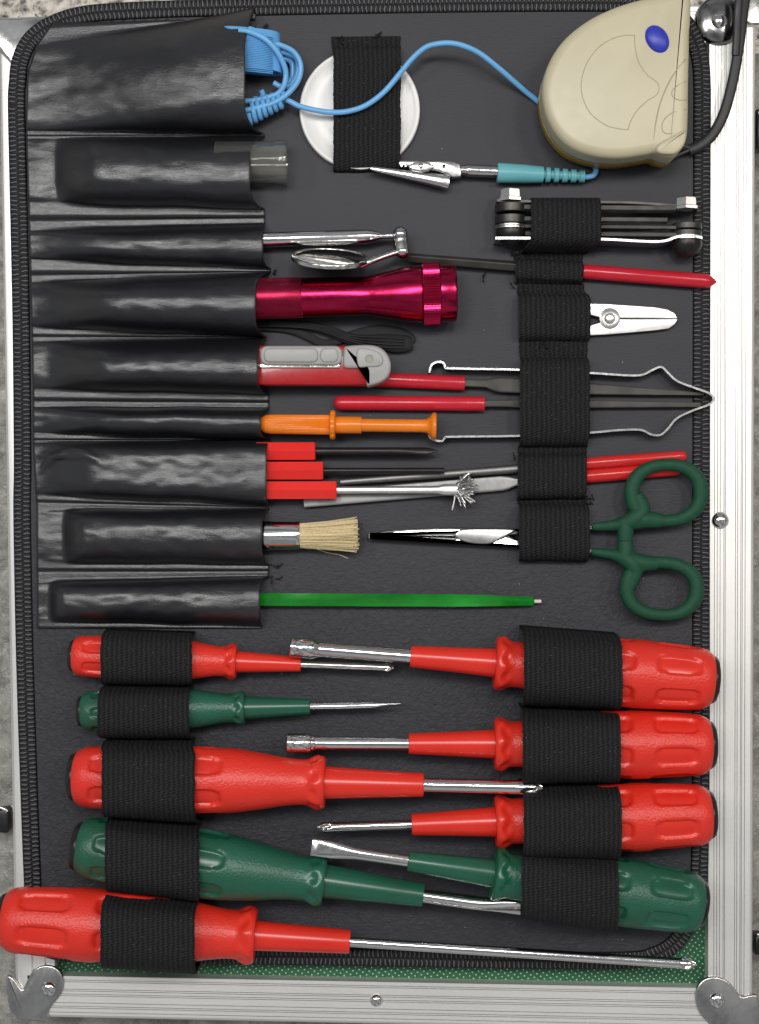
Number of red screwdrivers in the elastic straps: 6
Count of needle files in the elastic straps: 5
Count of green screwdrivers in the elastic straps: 3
